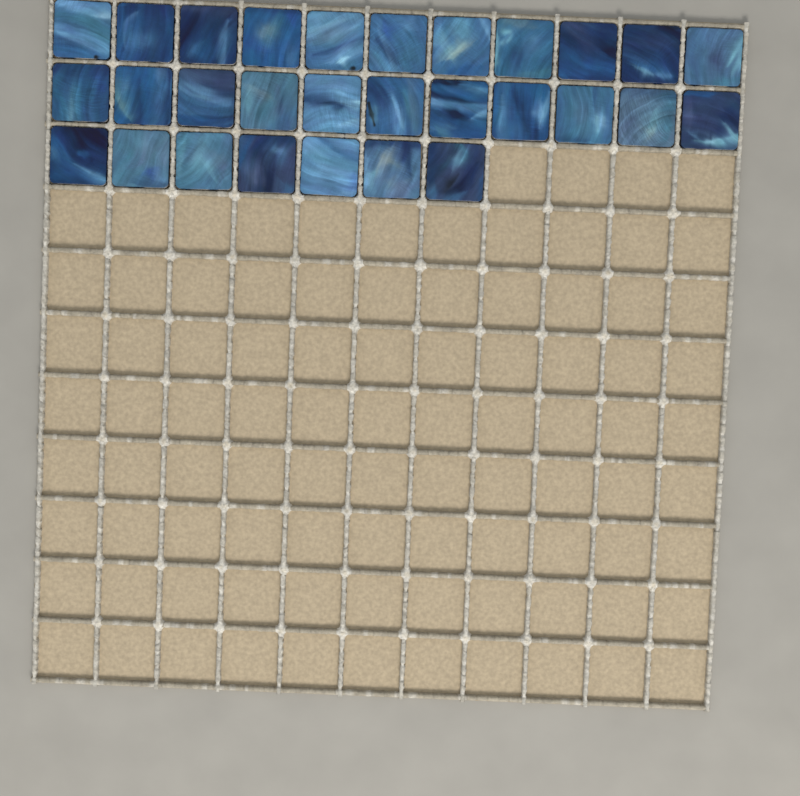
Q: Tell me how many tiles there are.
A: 29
